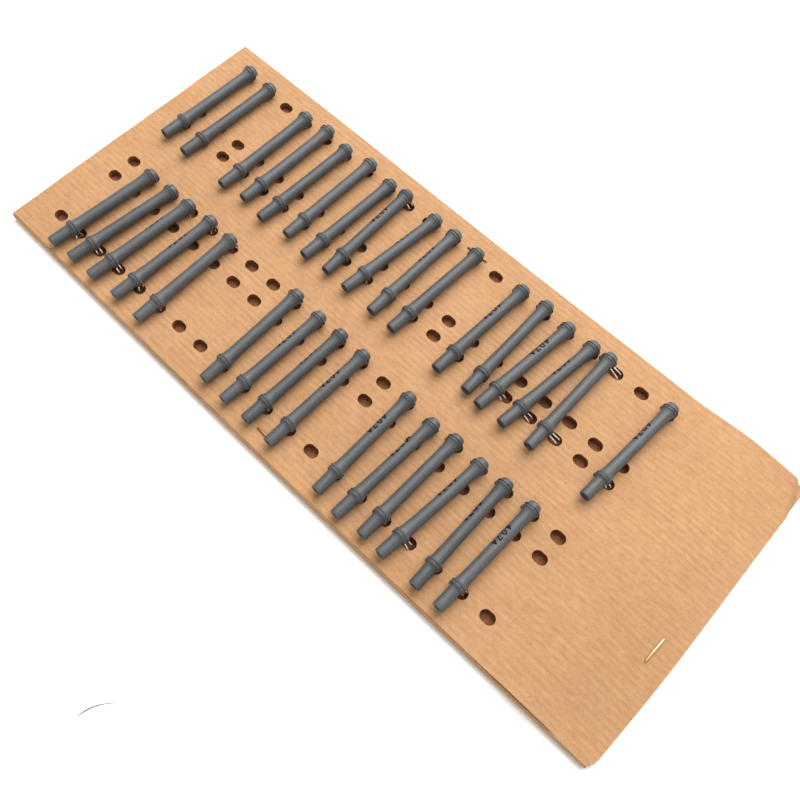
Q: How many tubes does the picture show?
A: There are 32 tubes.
